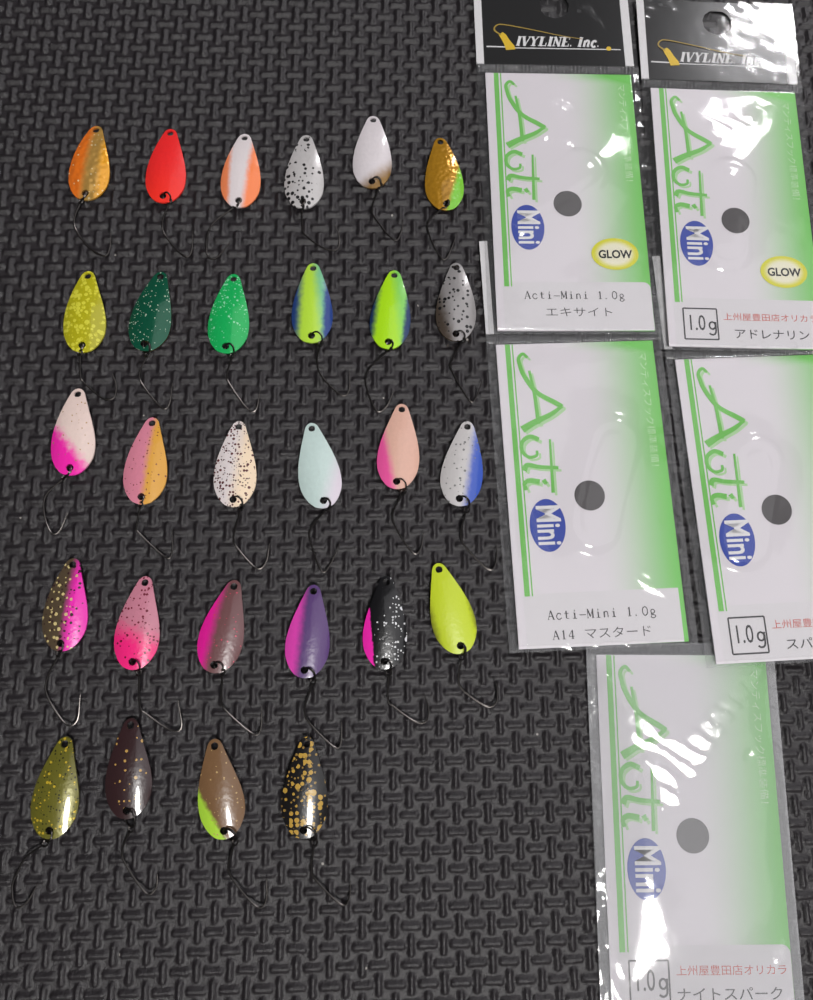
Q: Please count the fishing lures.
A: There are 28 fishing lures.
